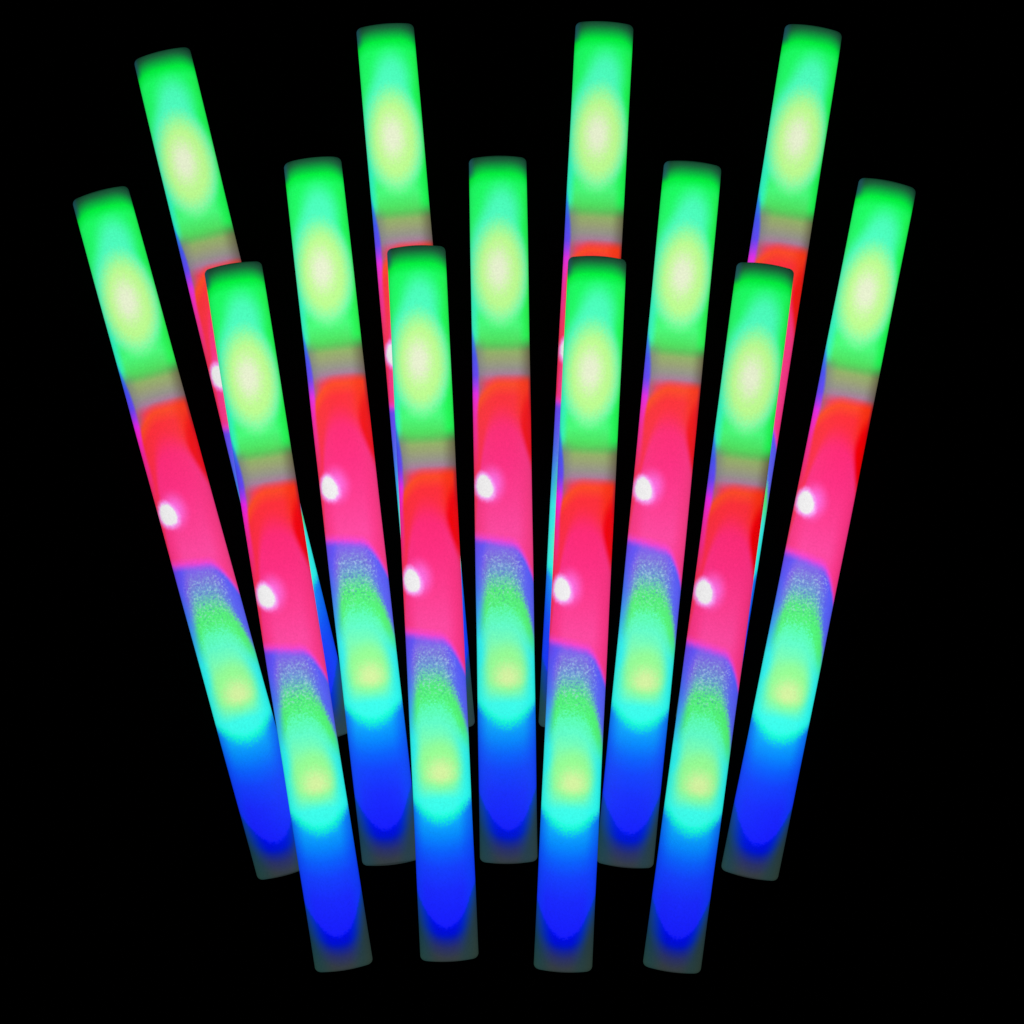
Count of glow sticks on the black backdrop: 13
